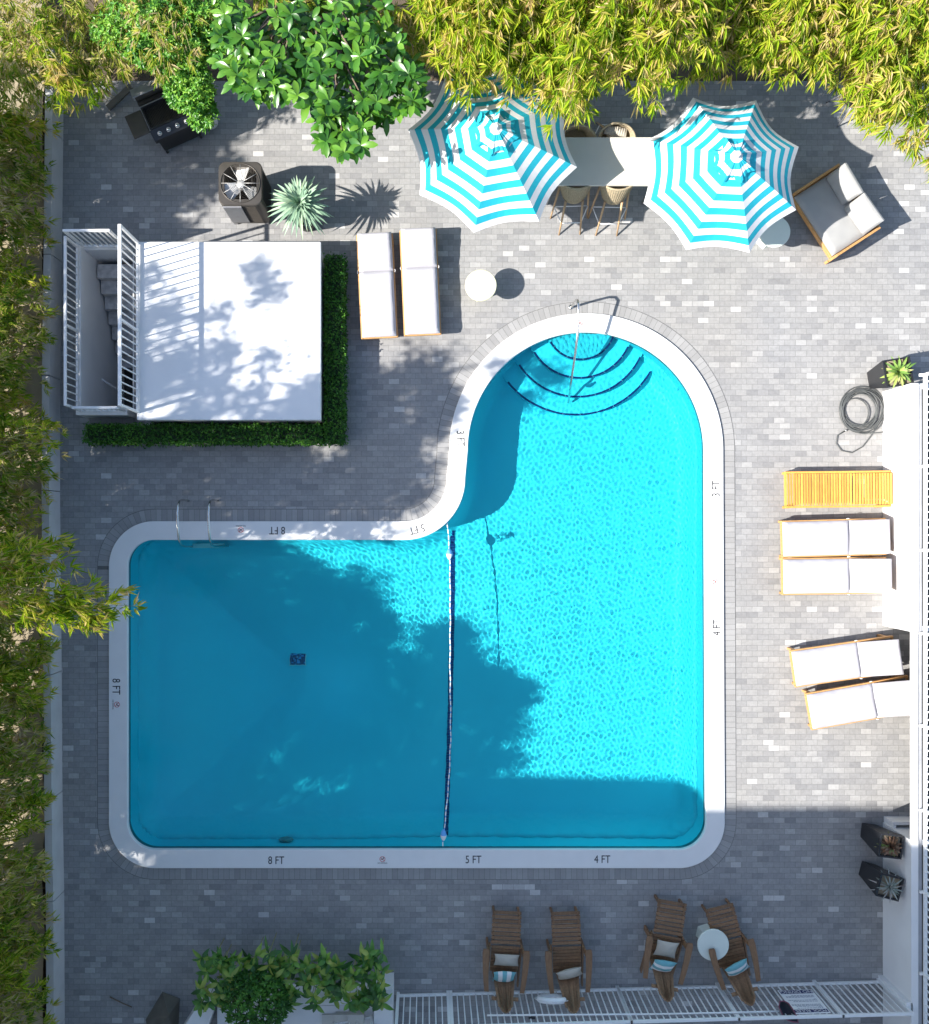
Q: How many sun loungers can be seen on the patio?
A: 7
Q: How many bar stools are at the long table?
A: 4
